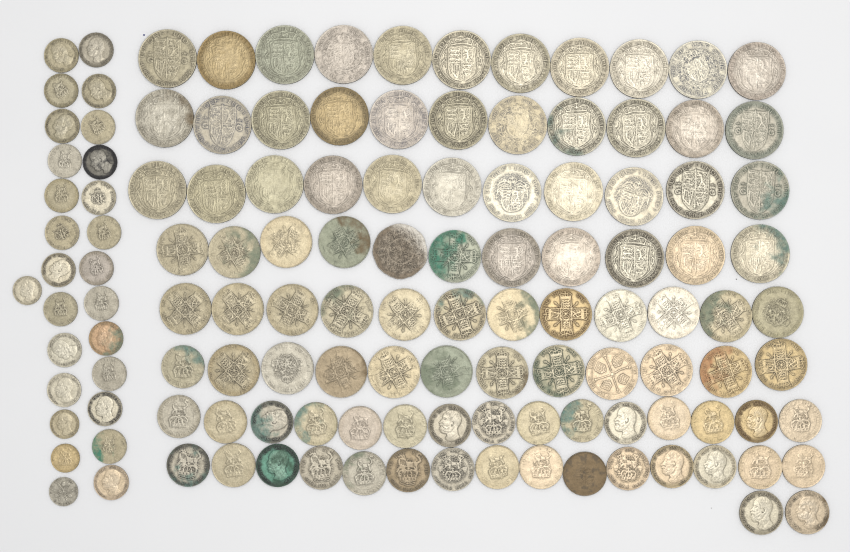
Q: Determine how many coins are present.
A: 127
